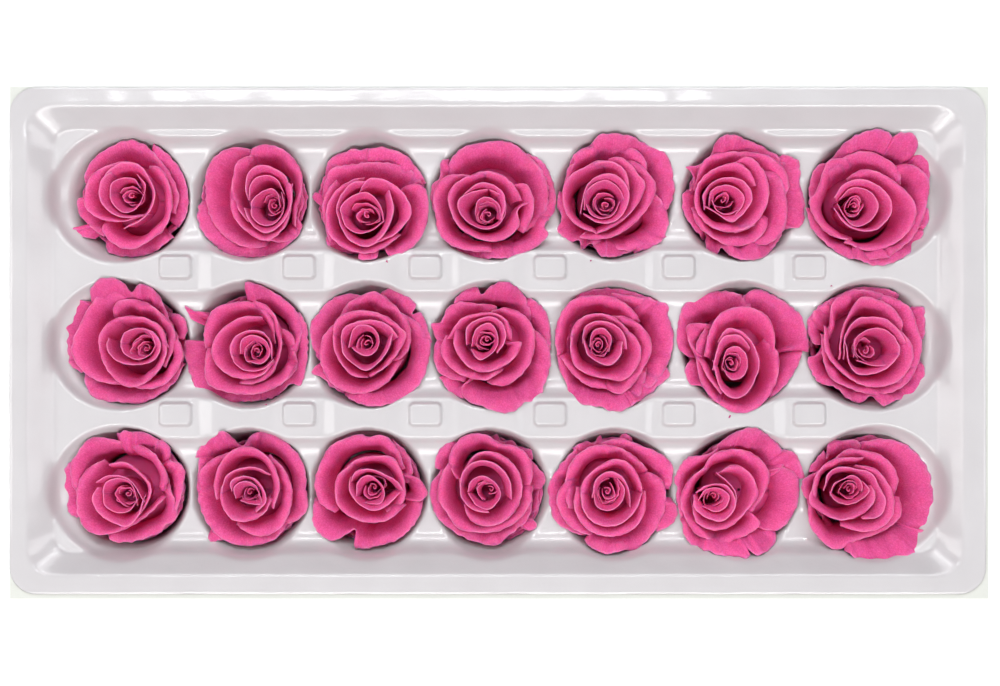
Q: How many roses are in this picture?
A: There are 21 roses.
